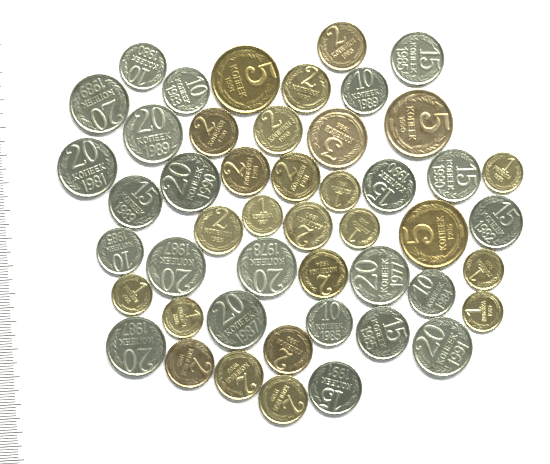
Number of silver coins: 23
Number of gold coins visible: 25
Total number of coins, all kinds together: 48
